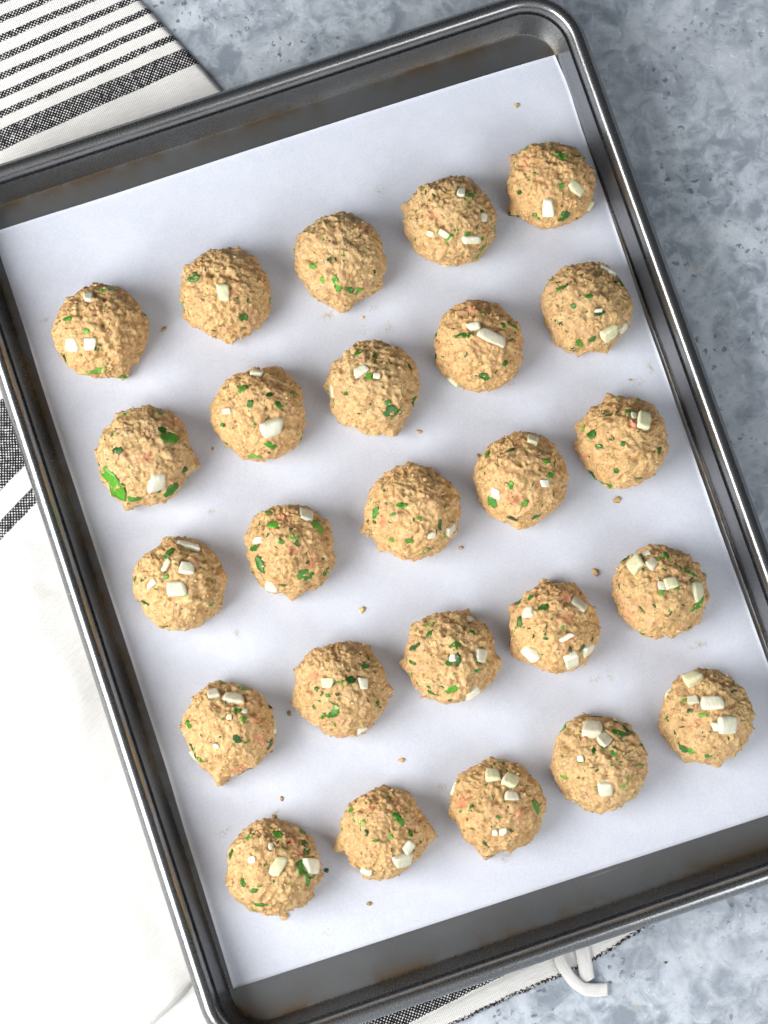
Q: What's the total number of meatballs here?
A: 25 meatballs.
